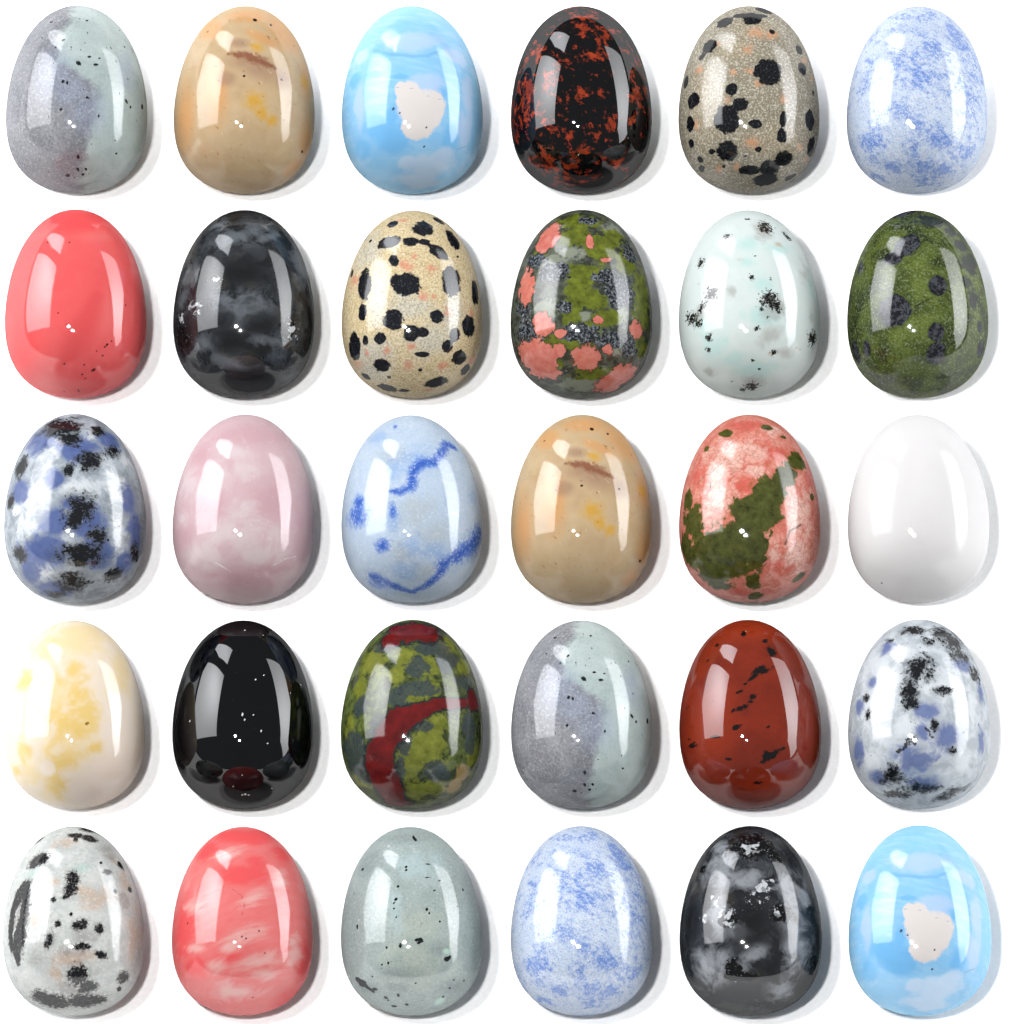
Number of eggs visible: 30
